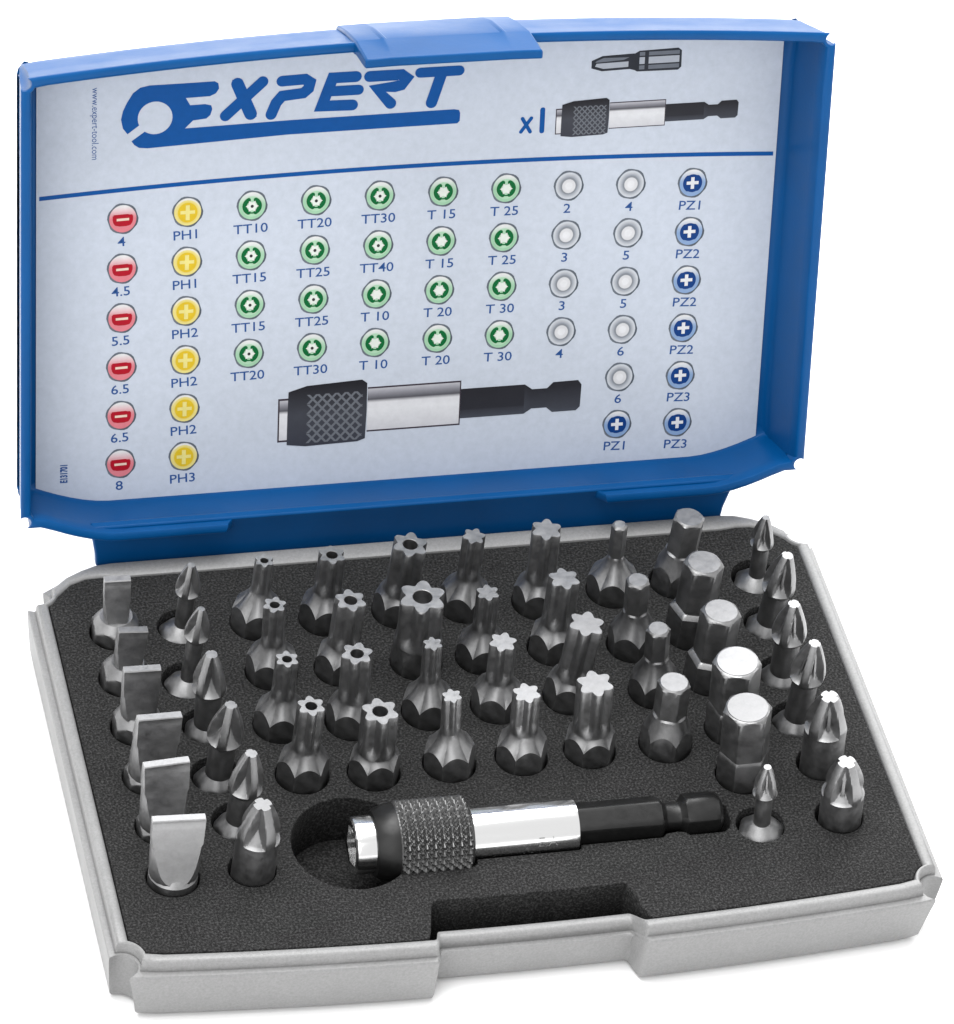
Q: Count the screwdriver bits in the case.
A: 48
